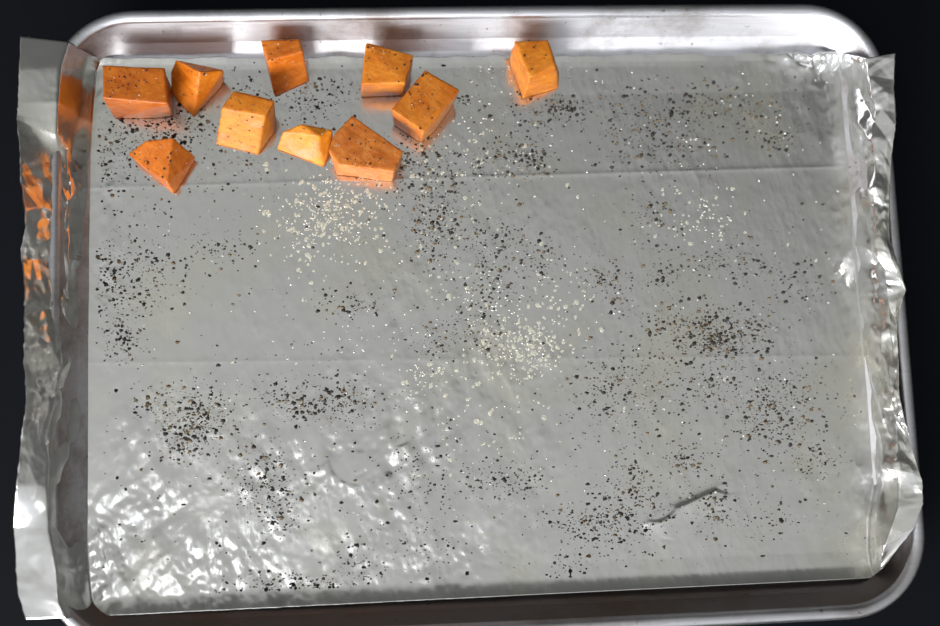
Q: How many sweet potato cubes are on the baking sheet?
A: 10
